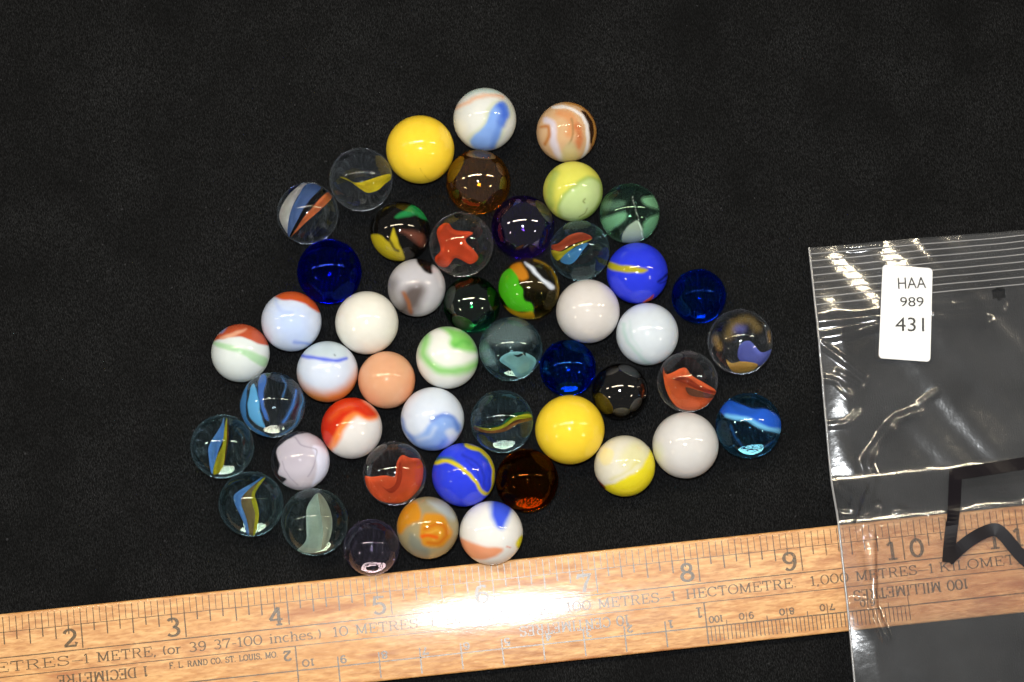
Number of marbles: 49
